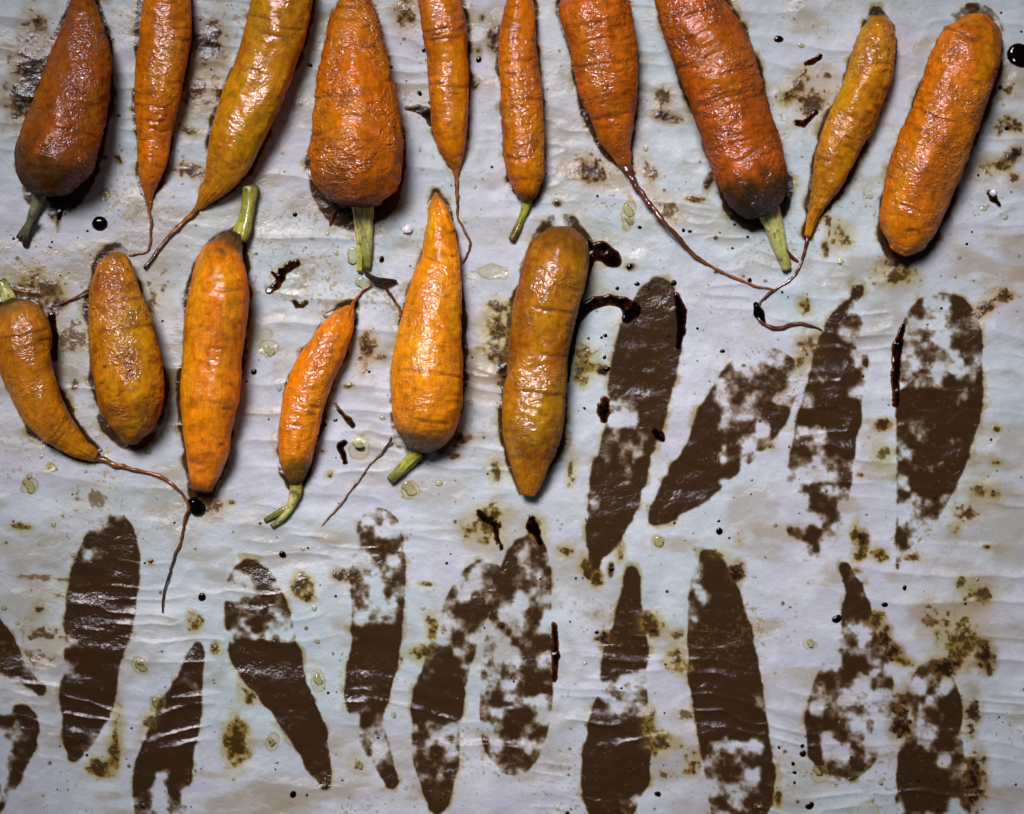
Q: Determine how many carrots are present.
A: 16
